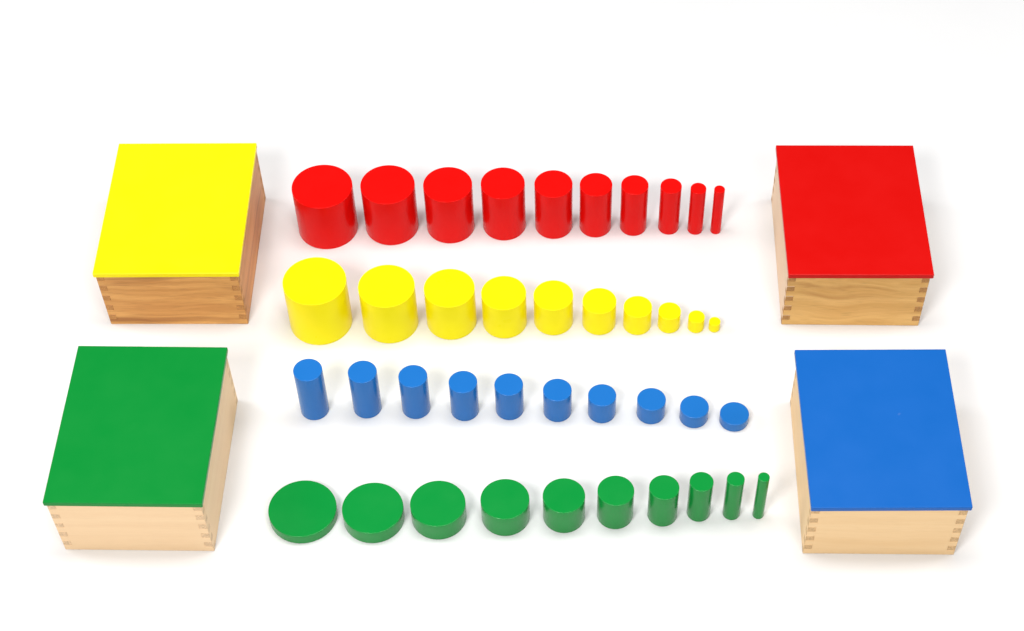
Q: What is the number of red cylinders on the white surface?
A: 10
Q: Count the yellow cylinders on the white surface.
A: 10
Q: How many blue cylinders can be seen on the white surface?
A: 10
